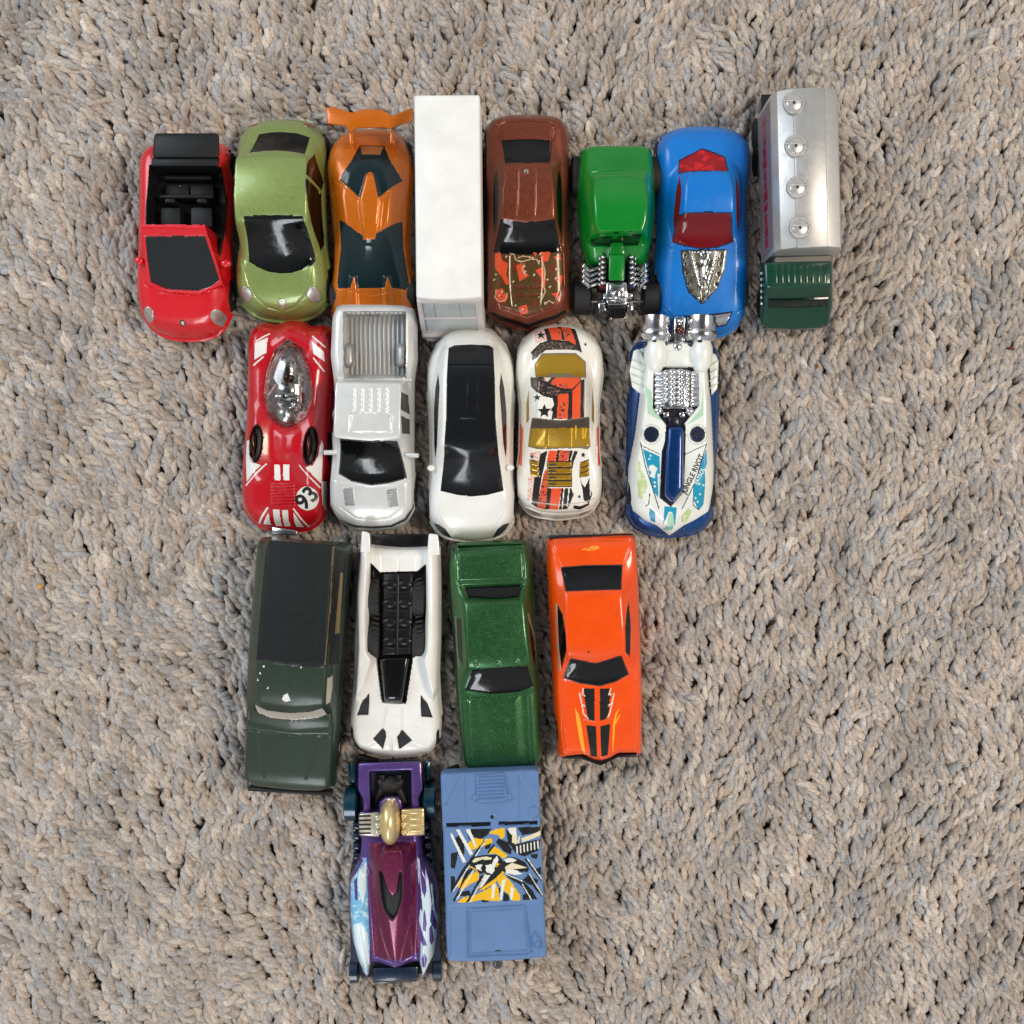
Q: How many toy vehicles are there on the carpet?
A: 19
